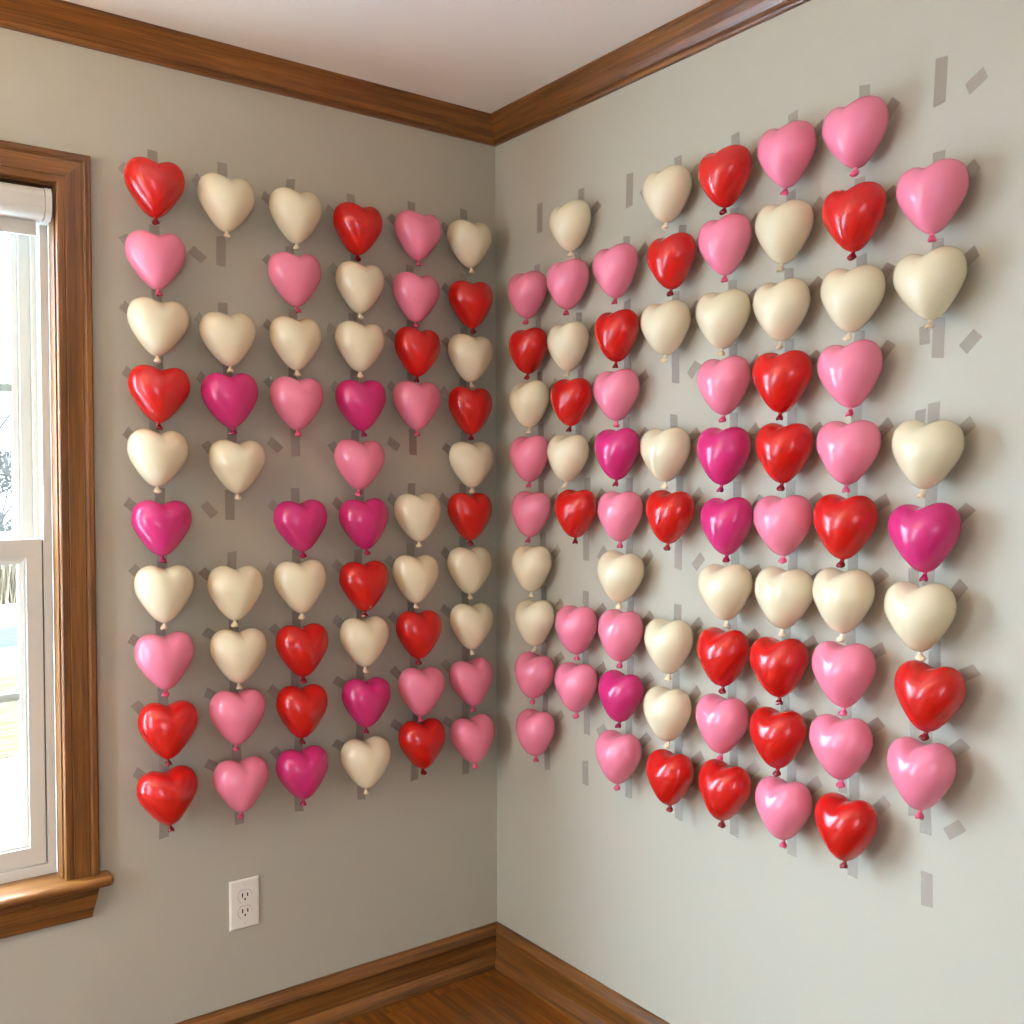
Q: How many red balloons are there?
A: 32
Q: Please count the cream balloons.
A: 44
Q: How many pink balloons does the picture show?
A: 39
